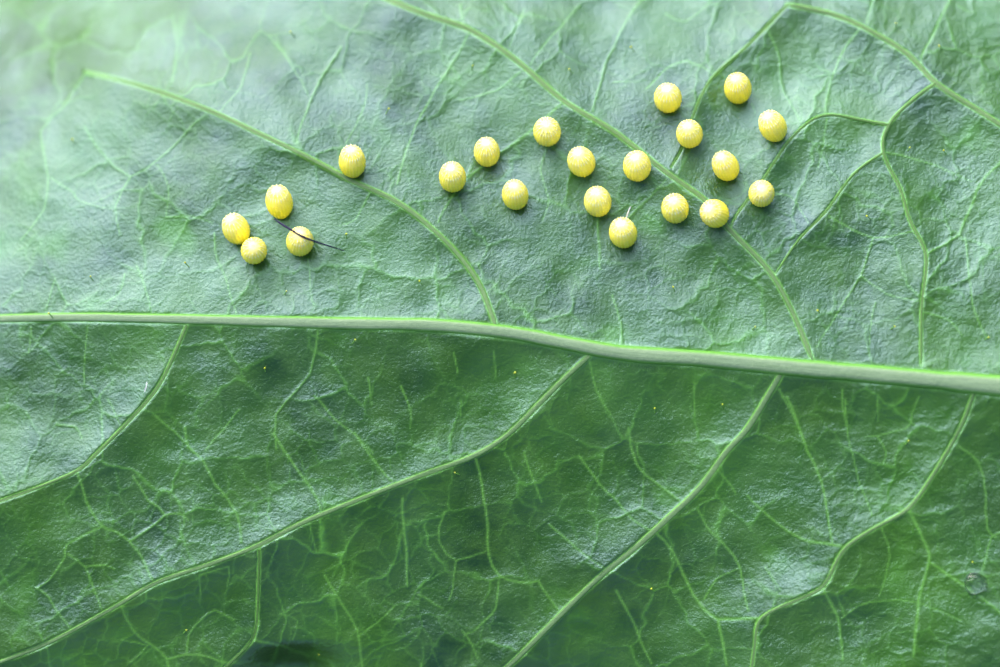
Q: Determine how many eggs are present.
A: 21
